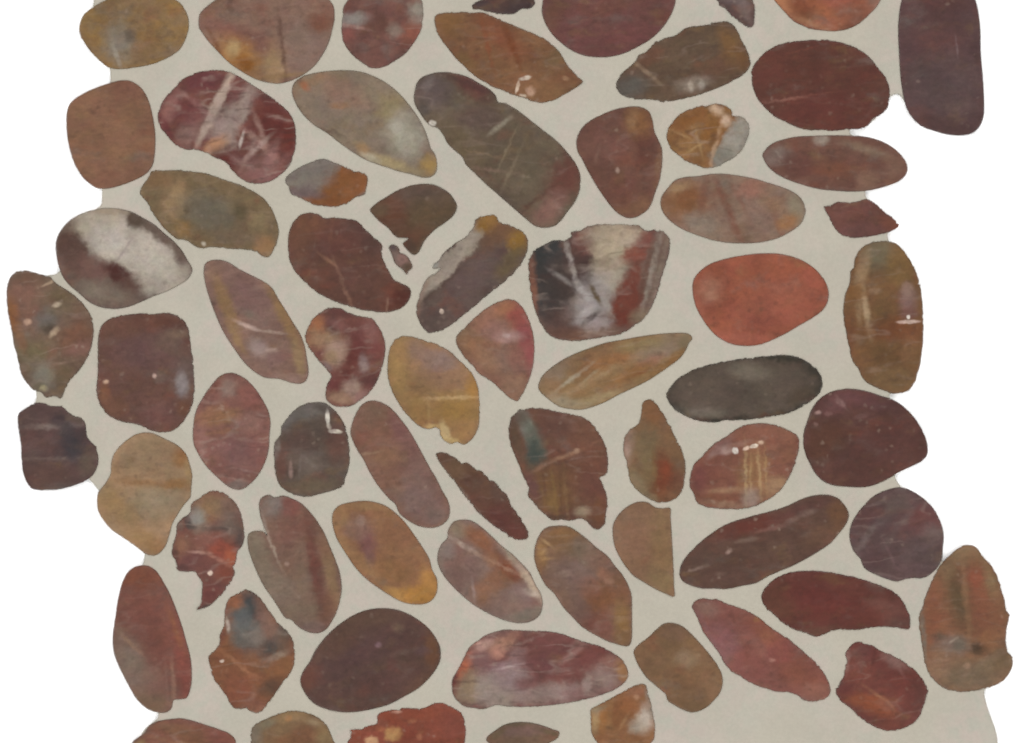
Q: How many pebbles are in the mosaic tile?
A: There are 70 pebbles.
